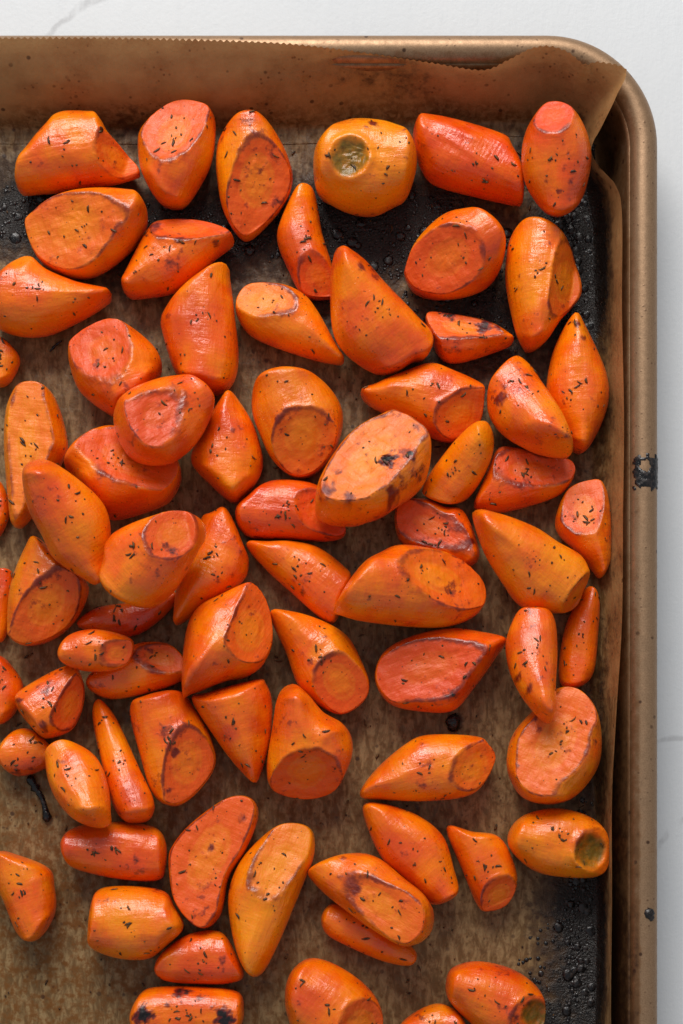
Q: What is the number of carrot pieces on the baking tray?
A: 74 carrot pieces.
